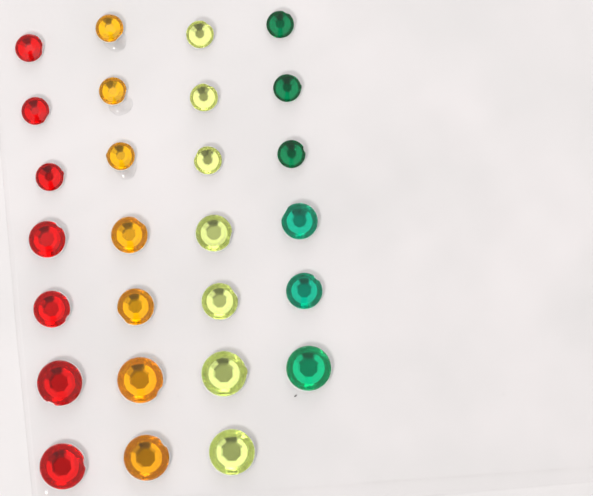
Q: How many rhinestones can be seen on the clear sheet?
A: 27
